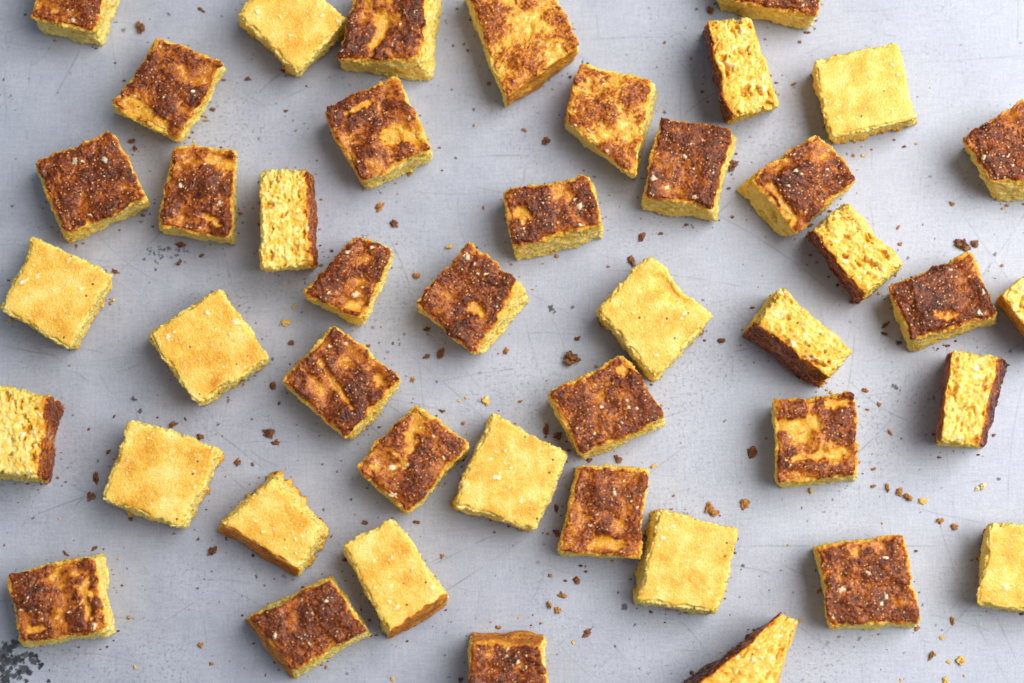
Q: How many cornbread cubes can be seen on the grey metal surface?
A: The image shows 44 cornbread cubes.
